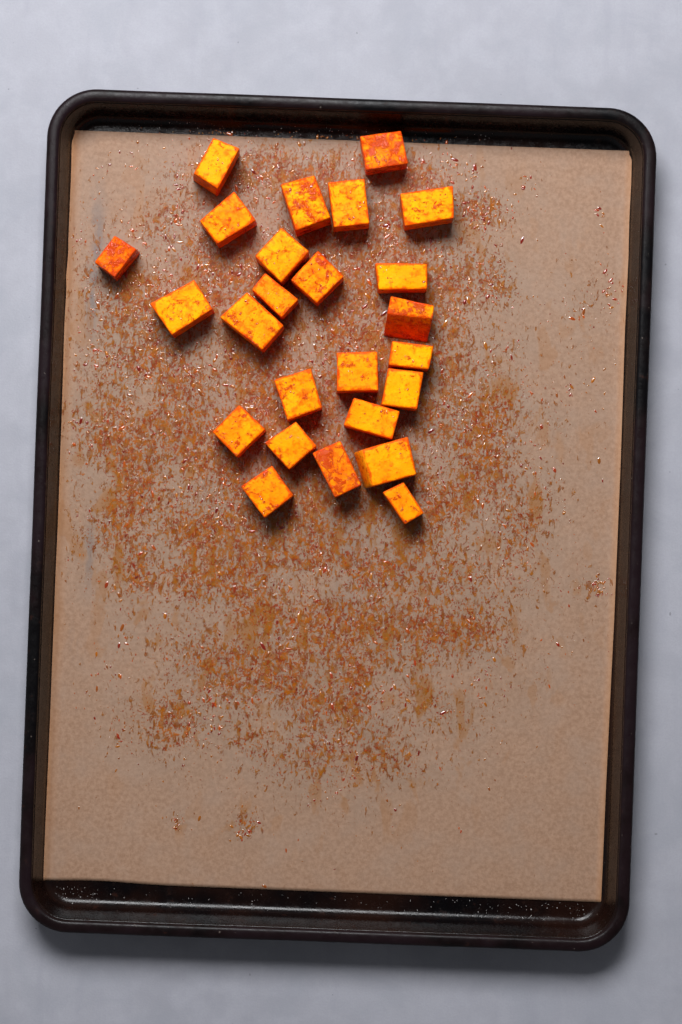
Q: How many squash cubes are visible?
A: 25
